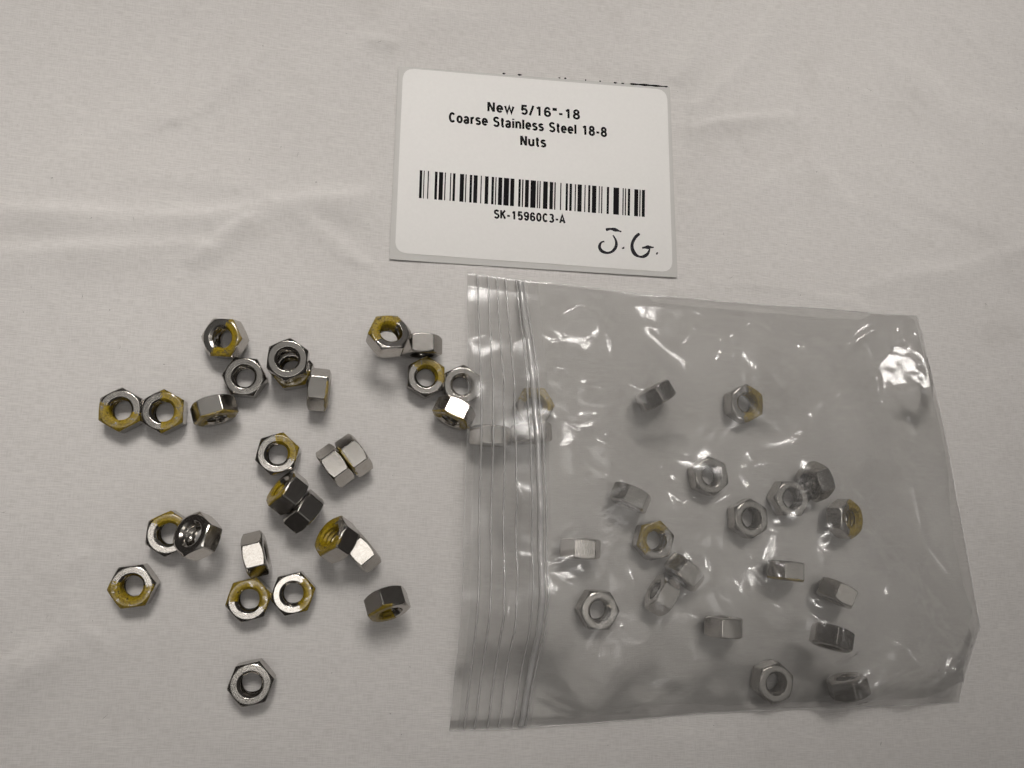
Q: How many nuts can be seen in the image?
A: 50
